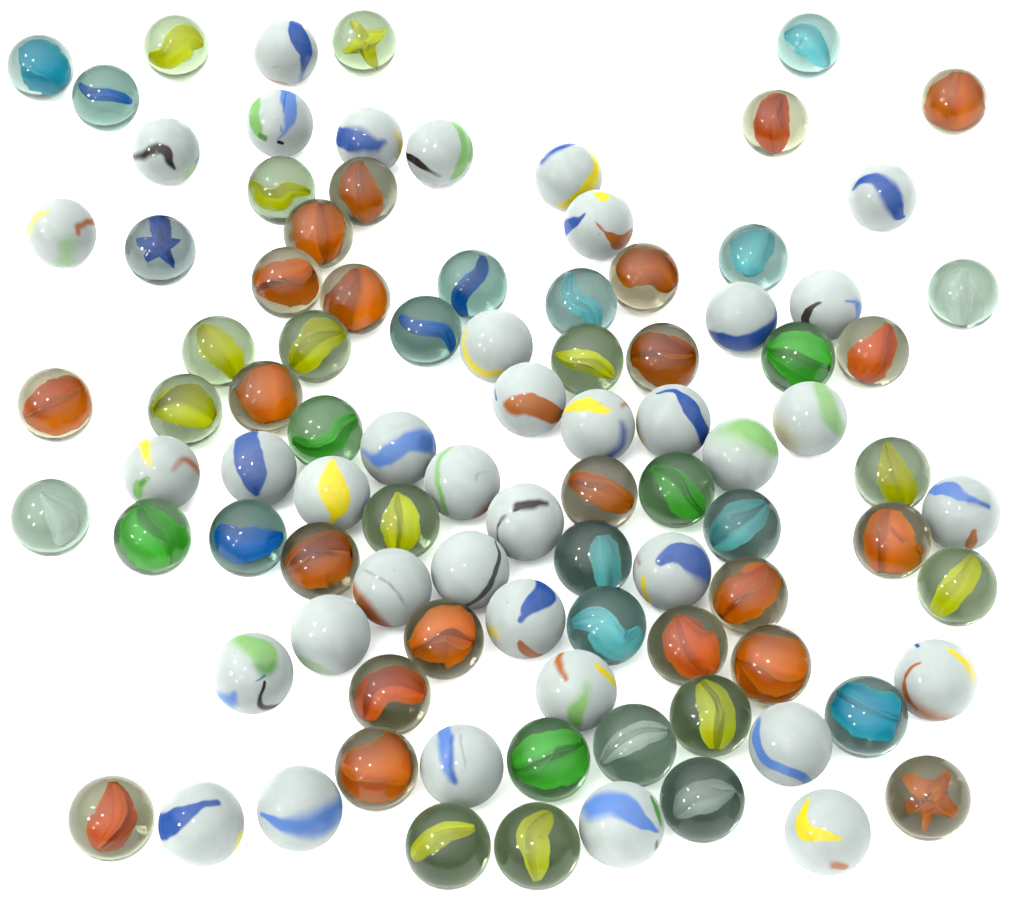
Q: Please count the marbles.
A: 95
